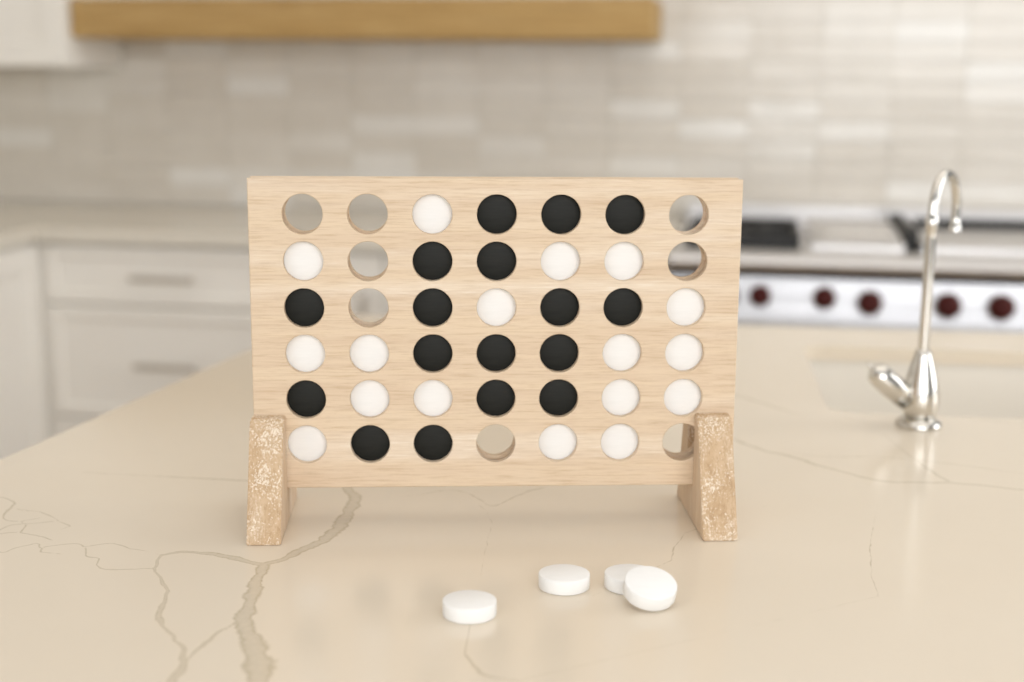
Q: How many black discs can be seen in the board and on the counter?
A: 17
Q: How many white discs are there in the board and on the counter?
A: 21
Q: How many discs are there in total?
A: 38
